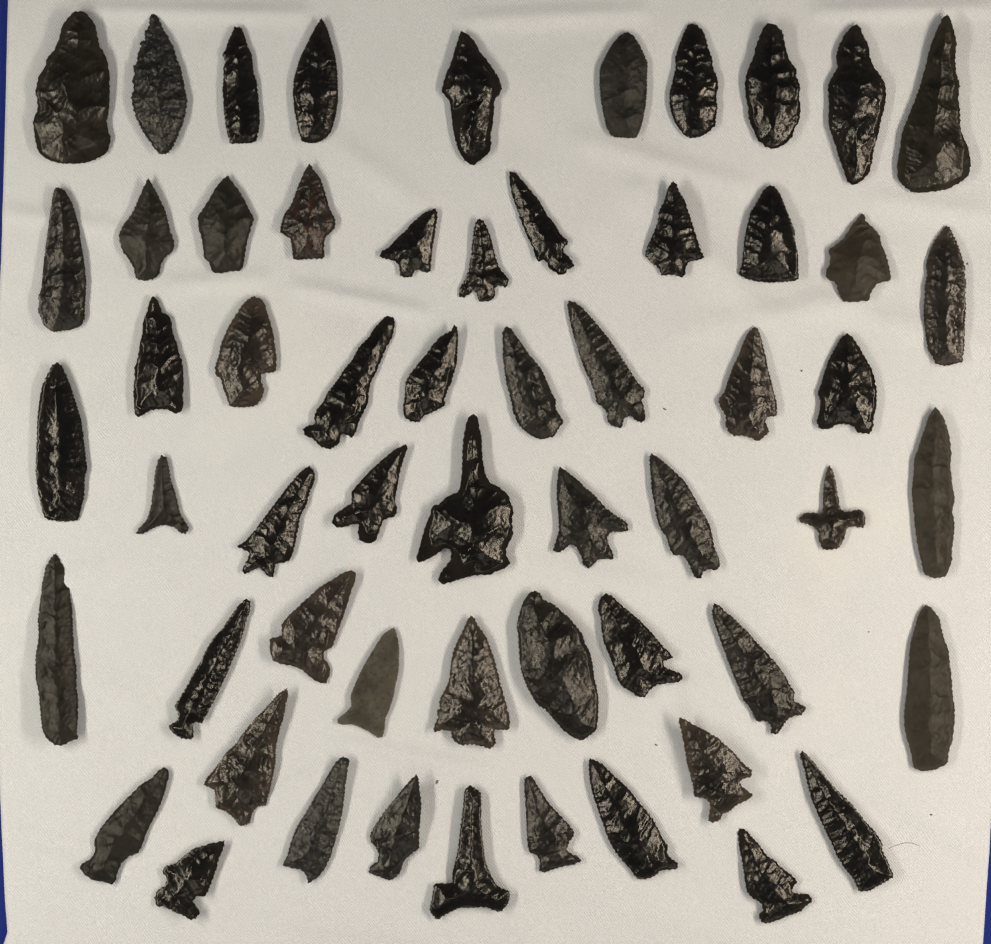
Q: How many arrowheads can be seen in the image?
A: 58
